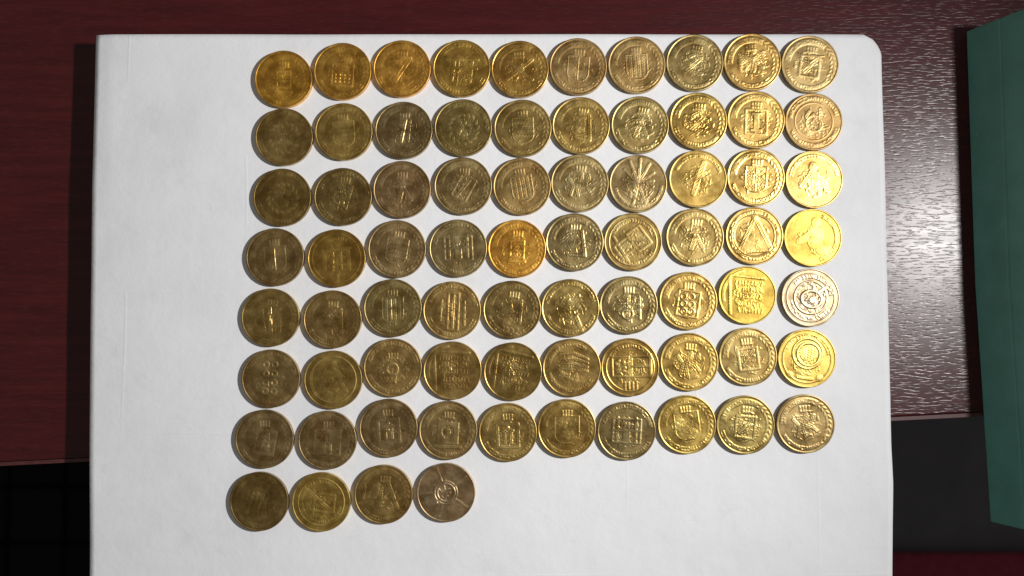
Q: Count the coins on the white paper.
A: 74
